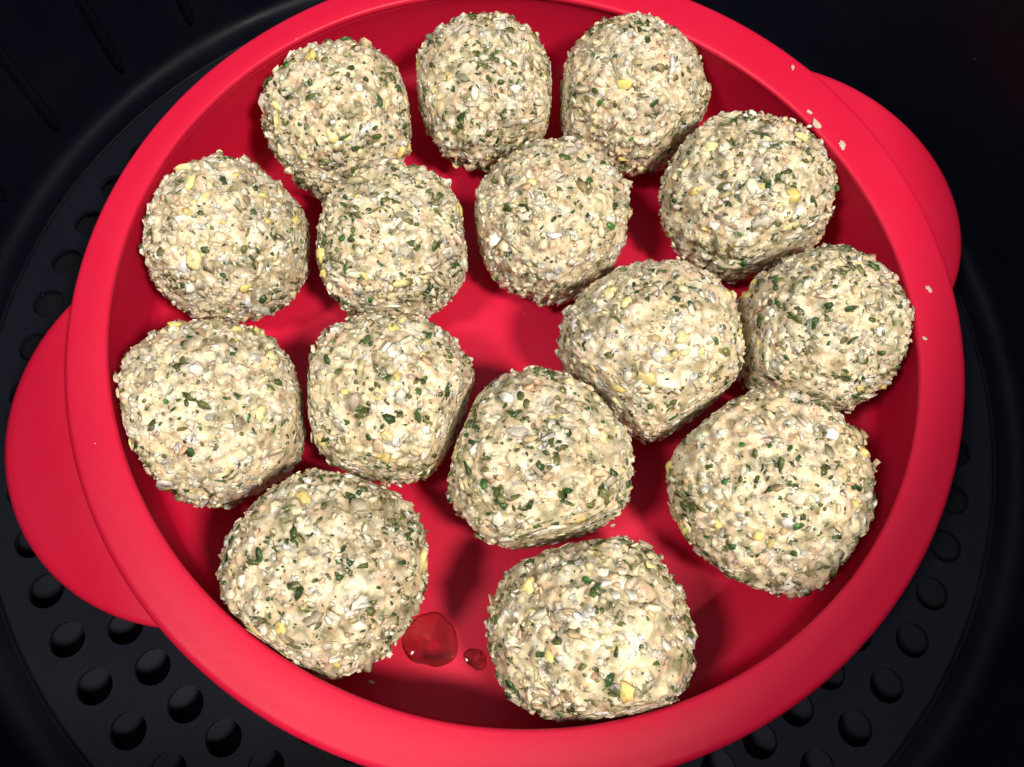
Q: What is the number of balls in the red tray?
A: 15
